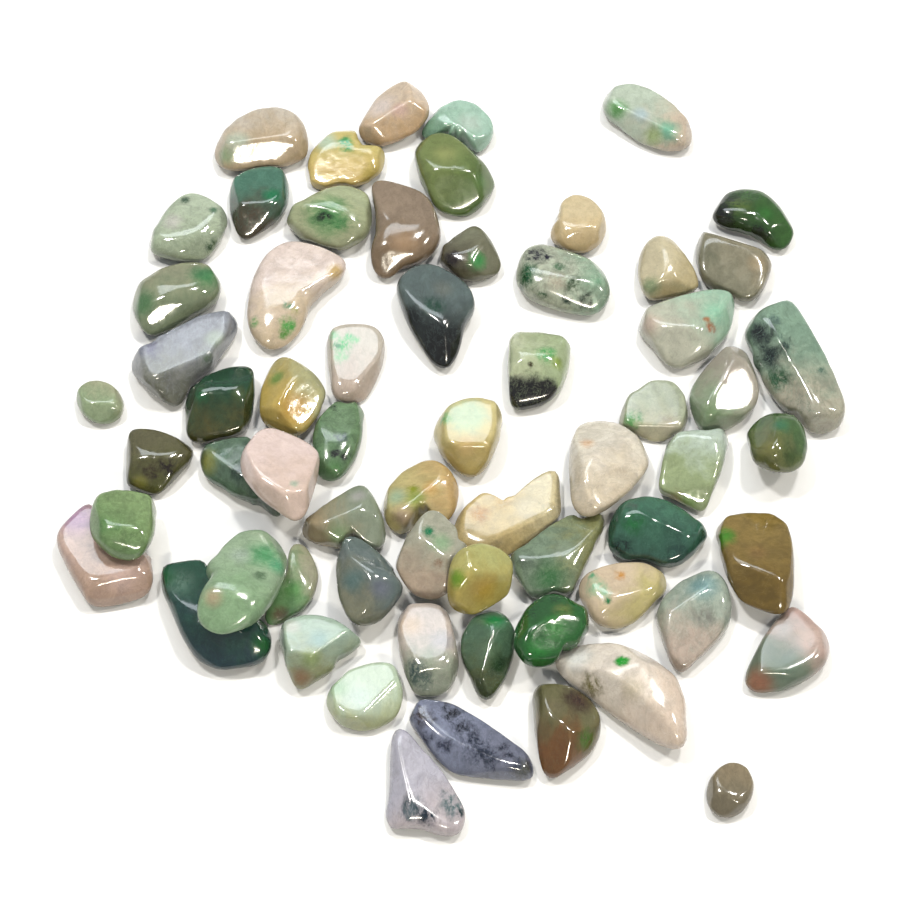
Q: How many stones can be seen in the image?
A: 64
